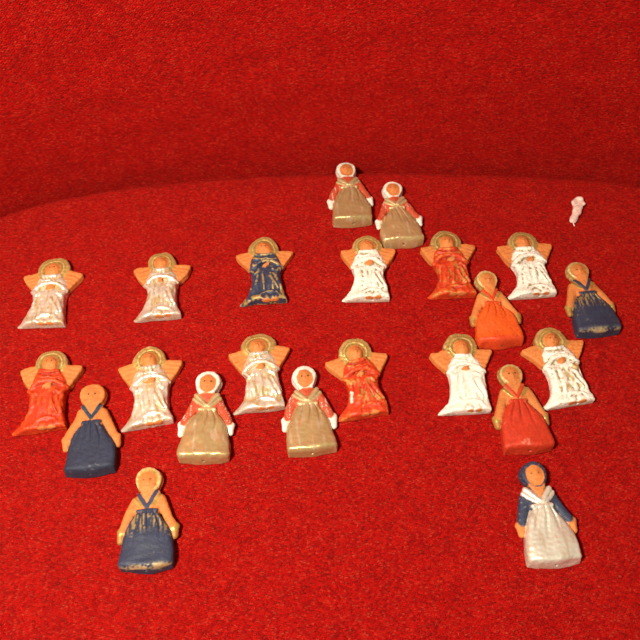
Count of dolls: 10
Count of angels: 12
